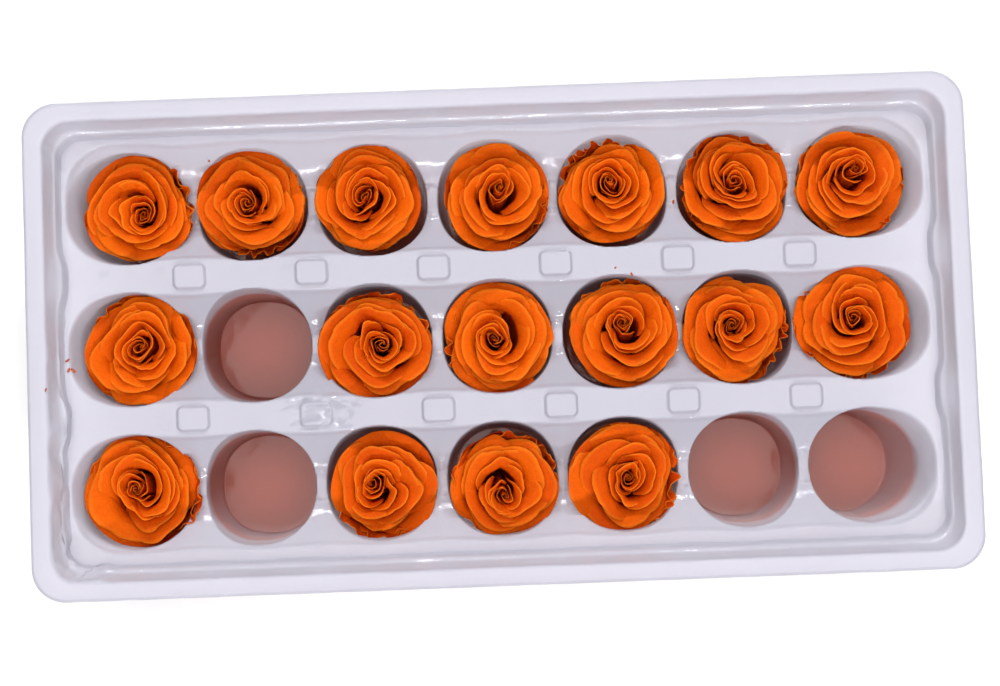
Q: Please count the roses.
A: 17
